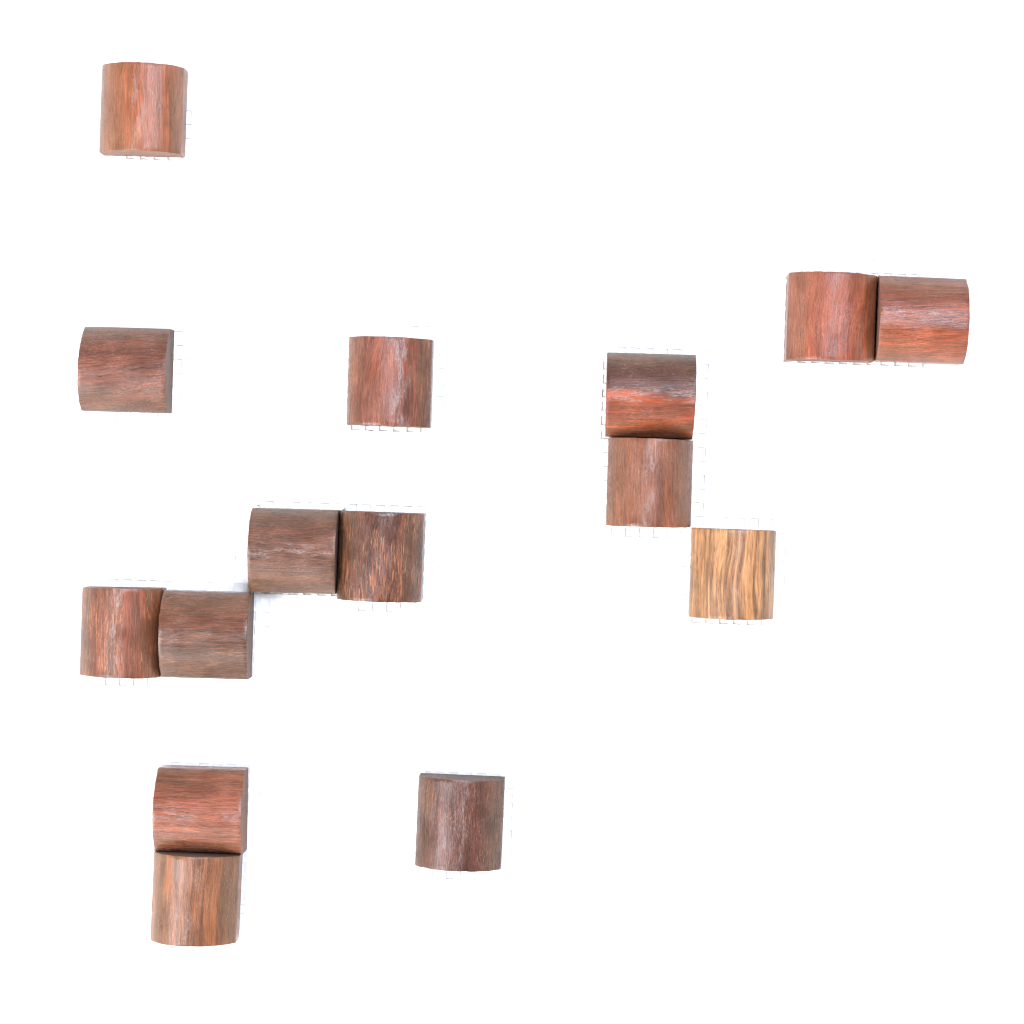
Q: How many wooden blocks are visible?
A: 15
